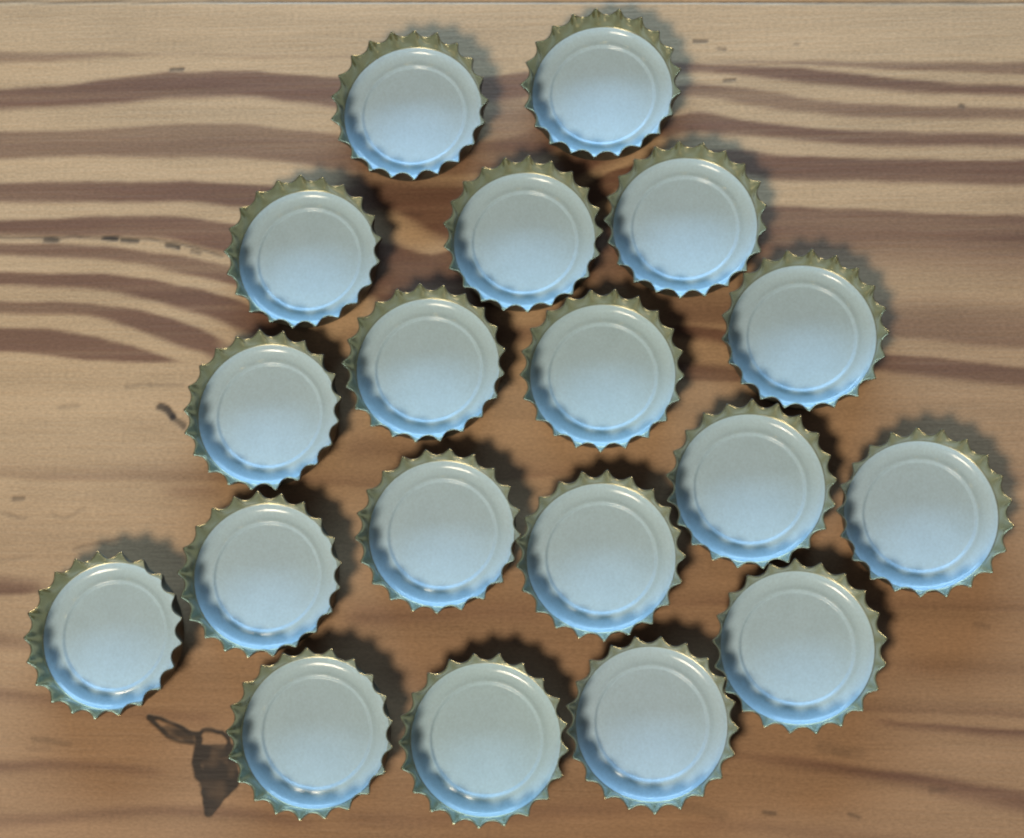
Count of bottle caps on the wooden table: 19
